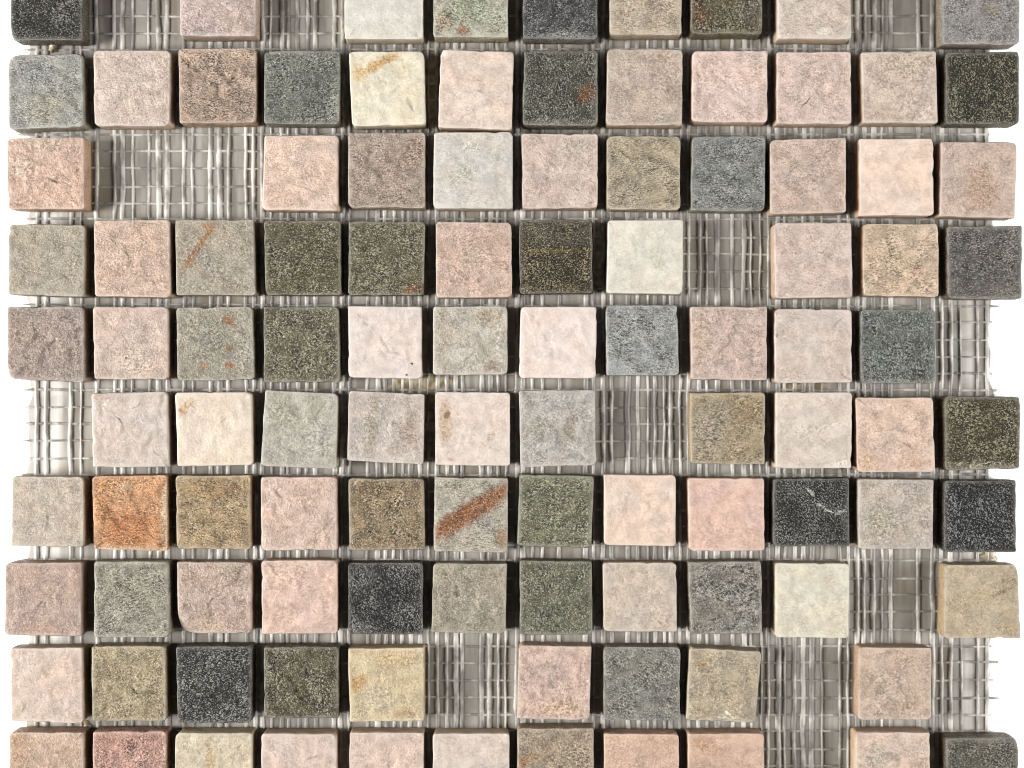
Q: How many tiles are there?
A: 106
